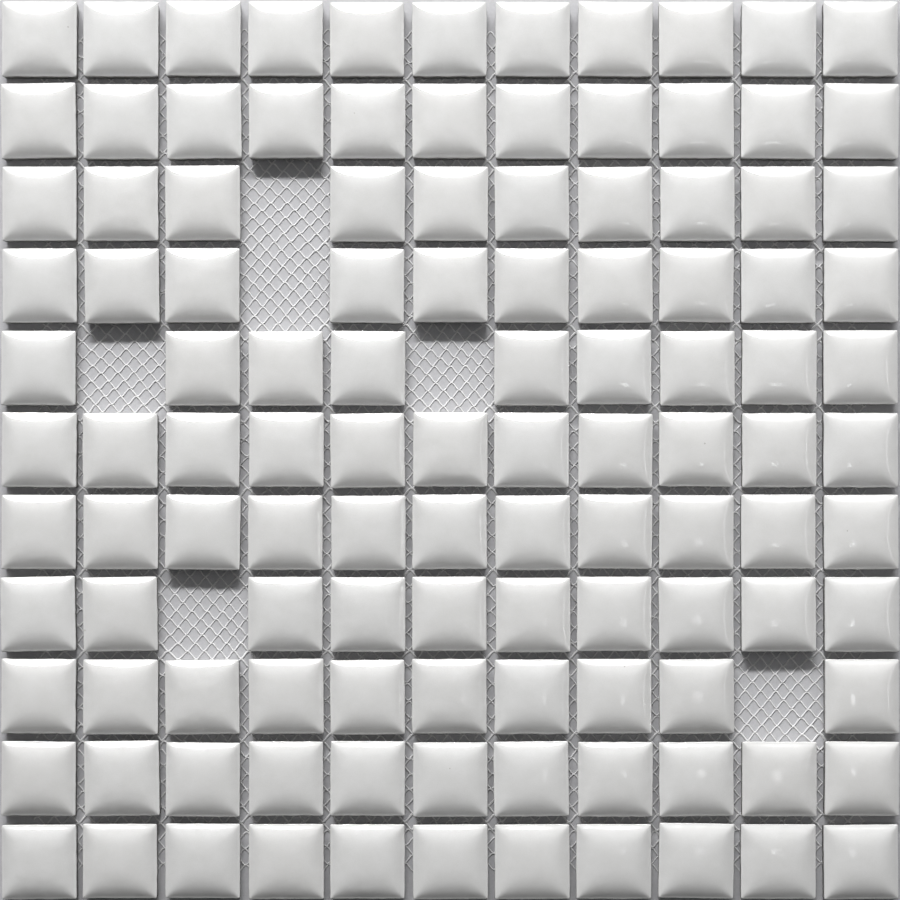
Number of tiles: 115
